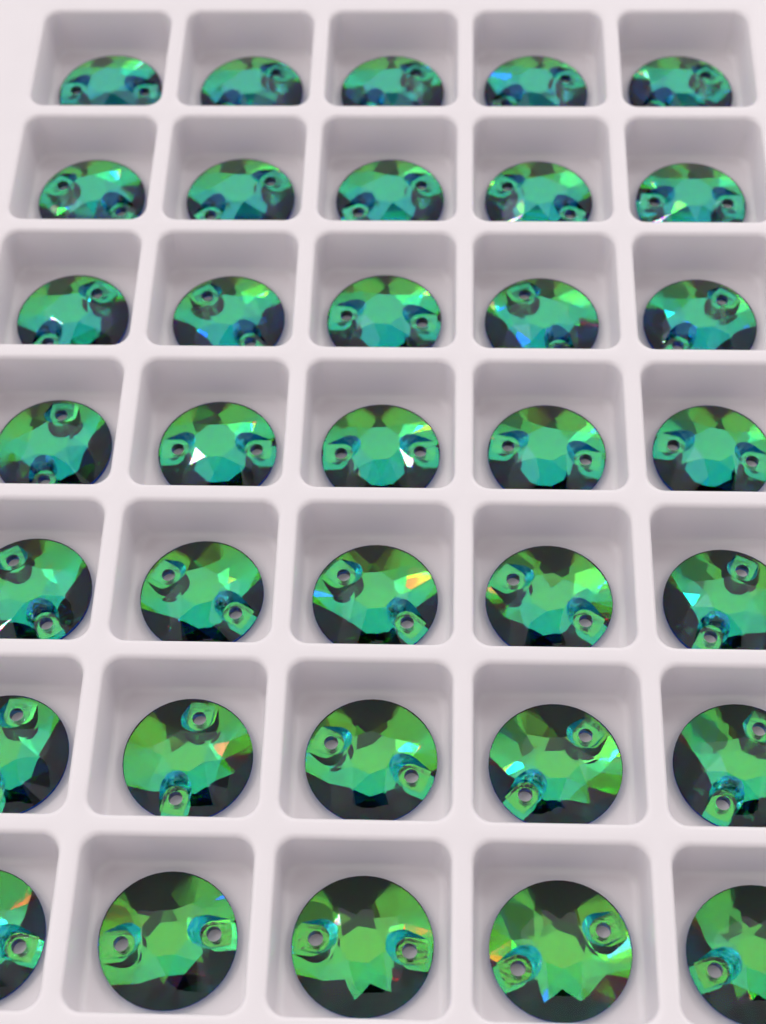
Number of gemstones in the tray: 35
